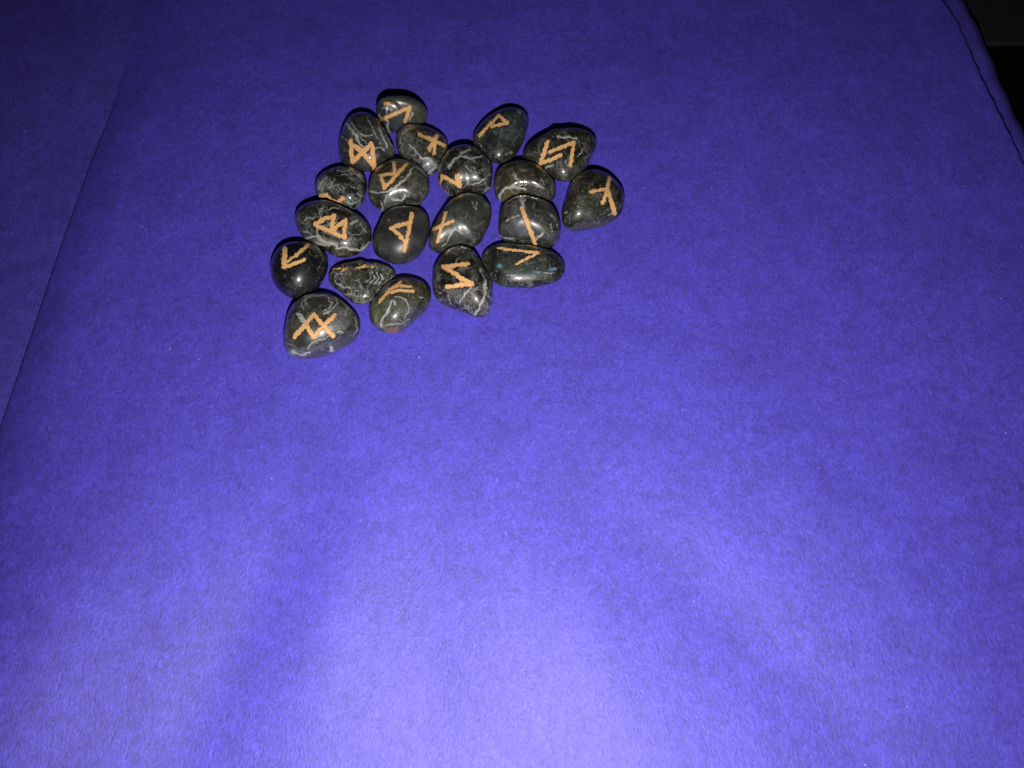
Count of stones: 20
